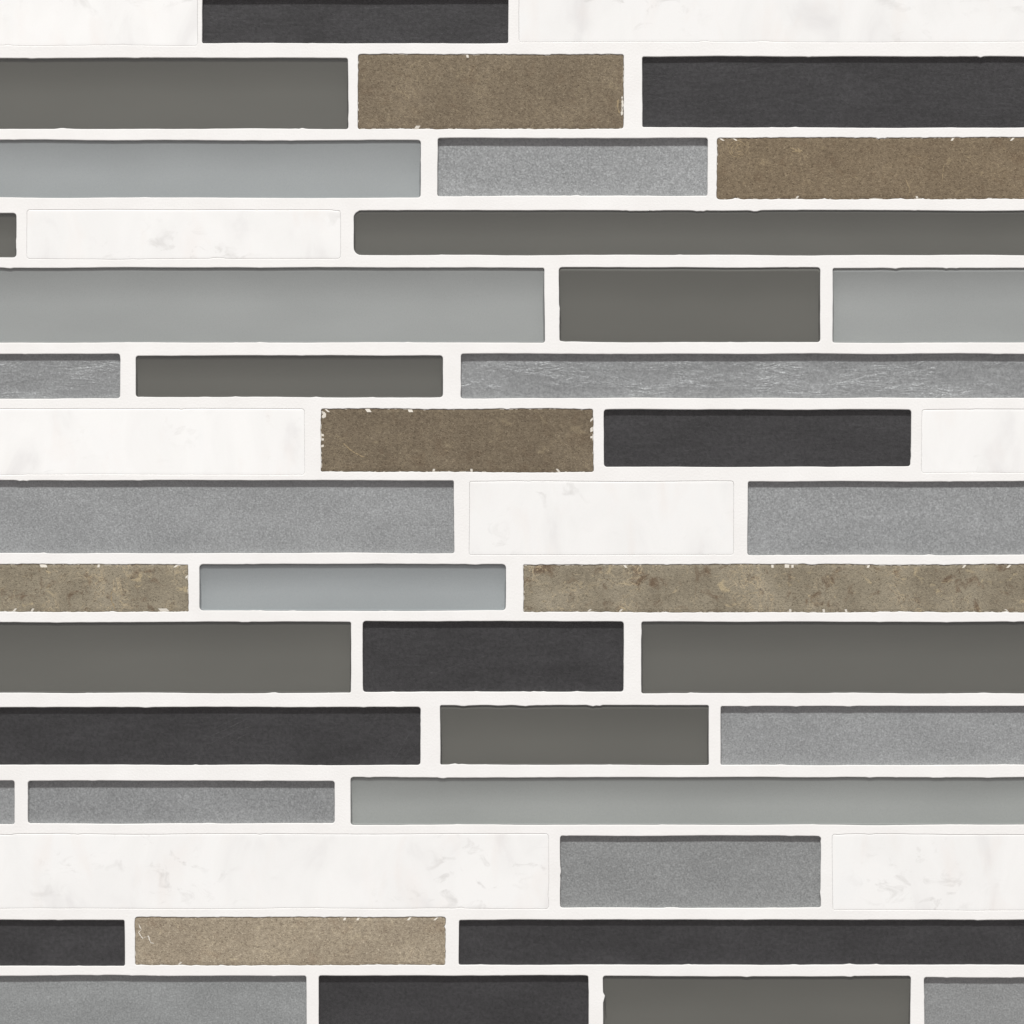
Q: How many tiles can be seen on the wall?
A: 47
